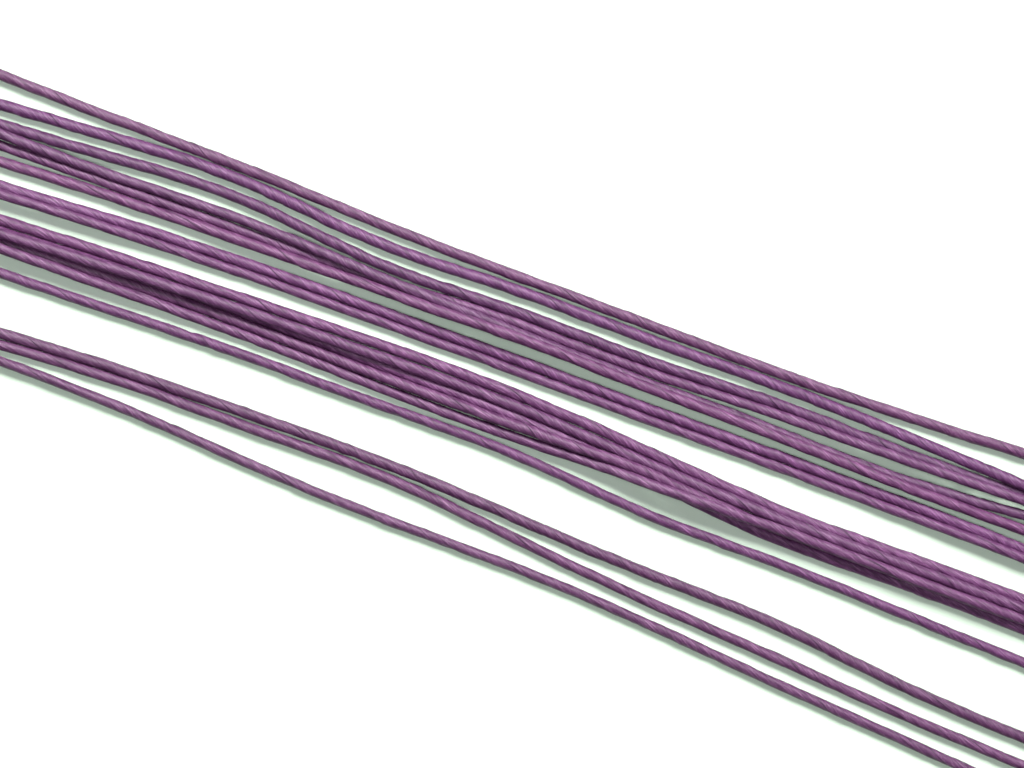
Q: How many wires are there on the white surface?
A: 17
